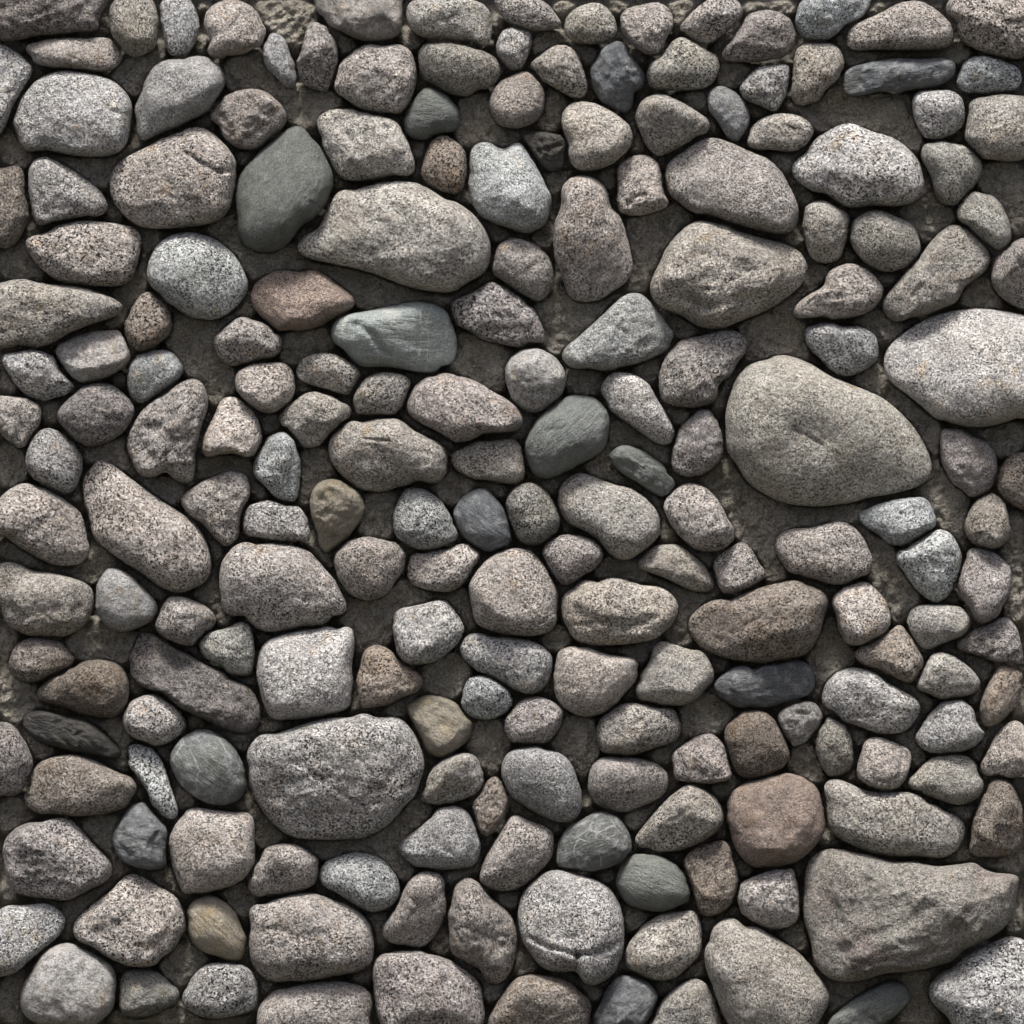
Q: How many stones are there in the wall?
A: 200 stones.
